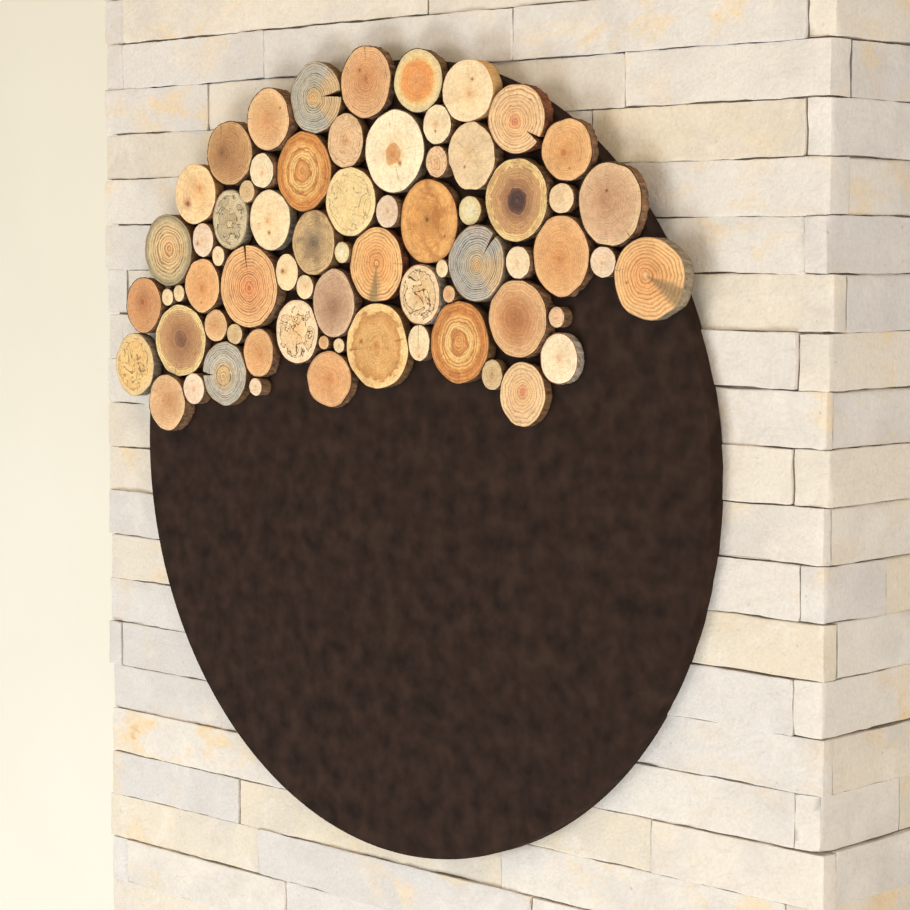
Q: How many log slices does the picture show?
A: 69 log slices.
